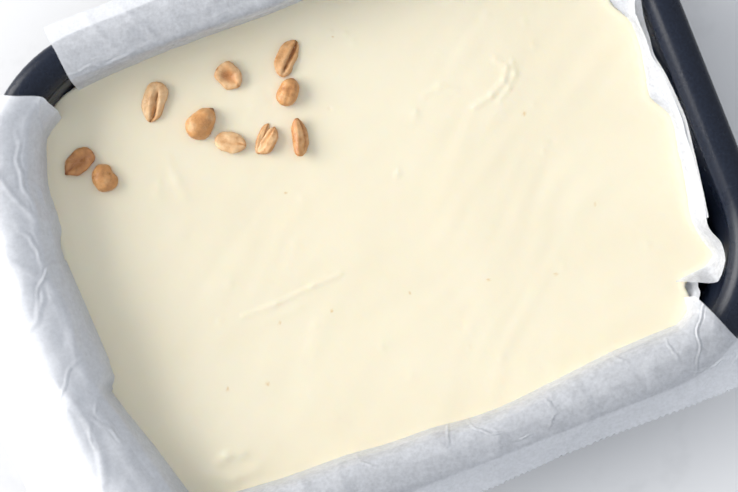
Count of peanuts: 10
